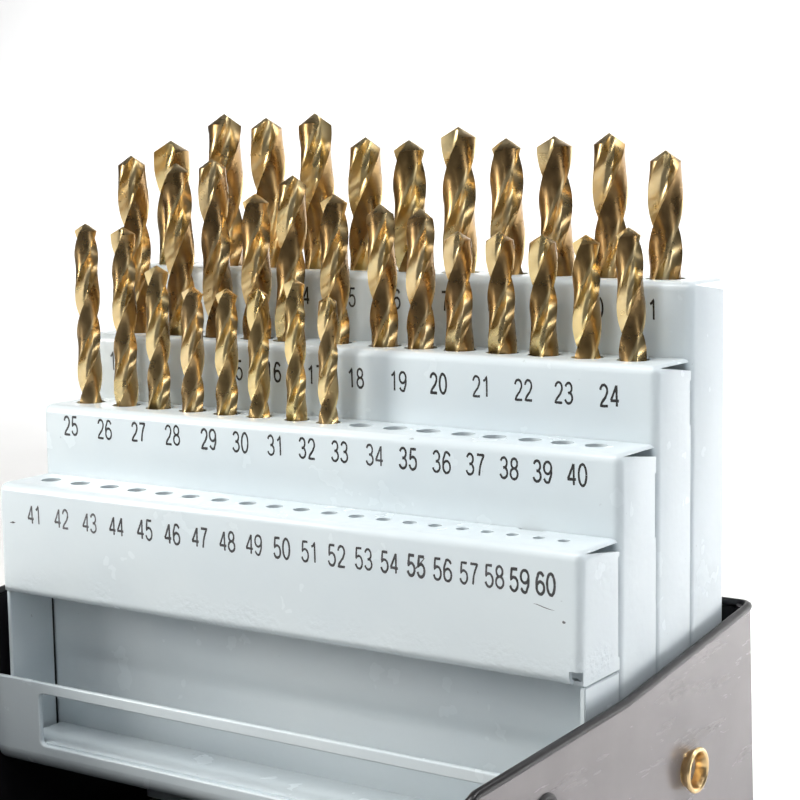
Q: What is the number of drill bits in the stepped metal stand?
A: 32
